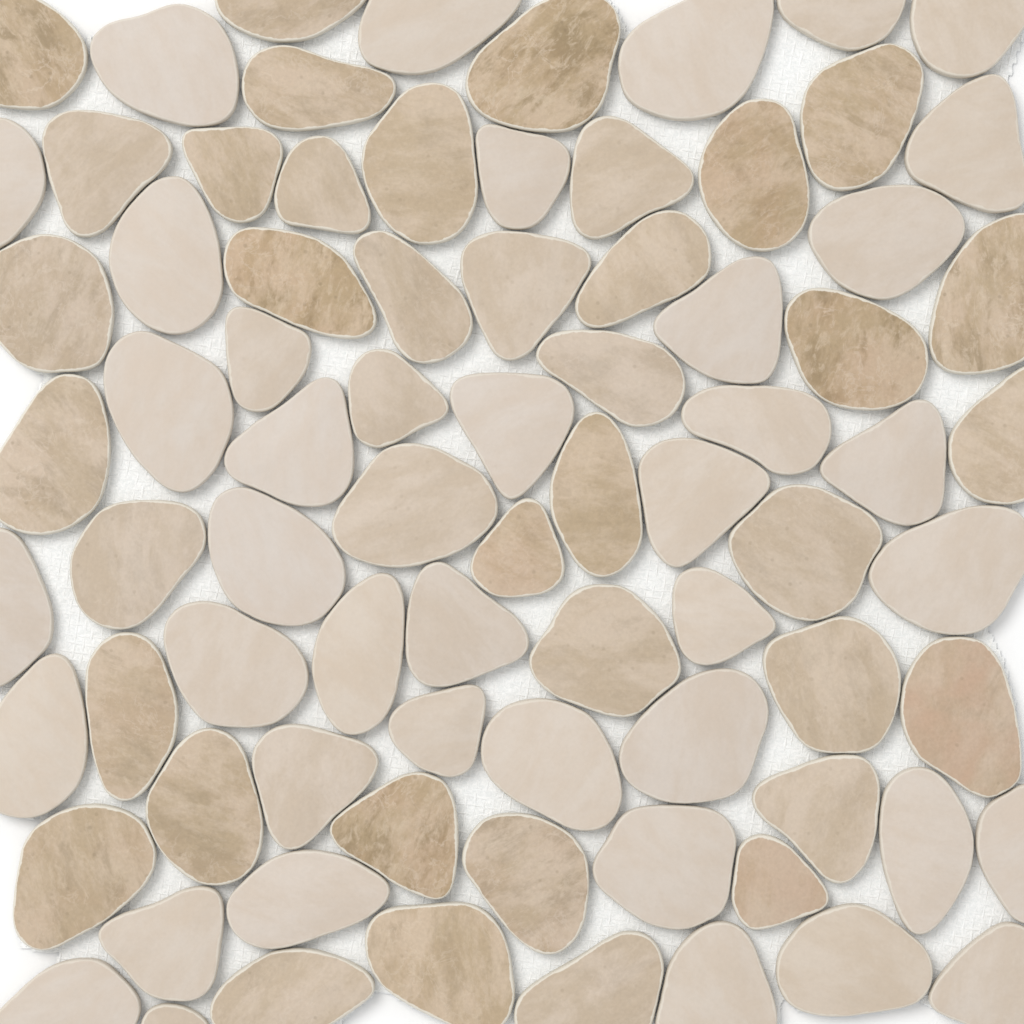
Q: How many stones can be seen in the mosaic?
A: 80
